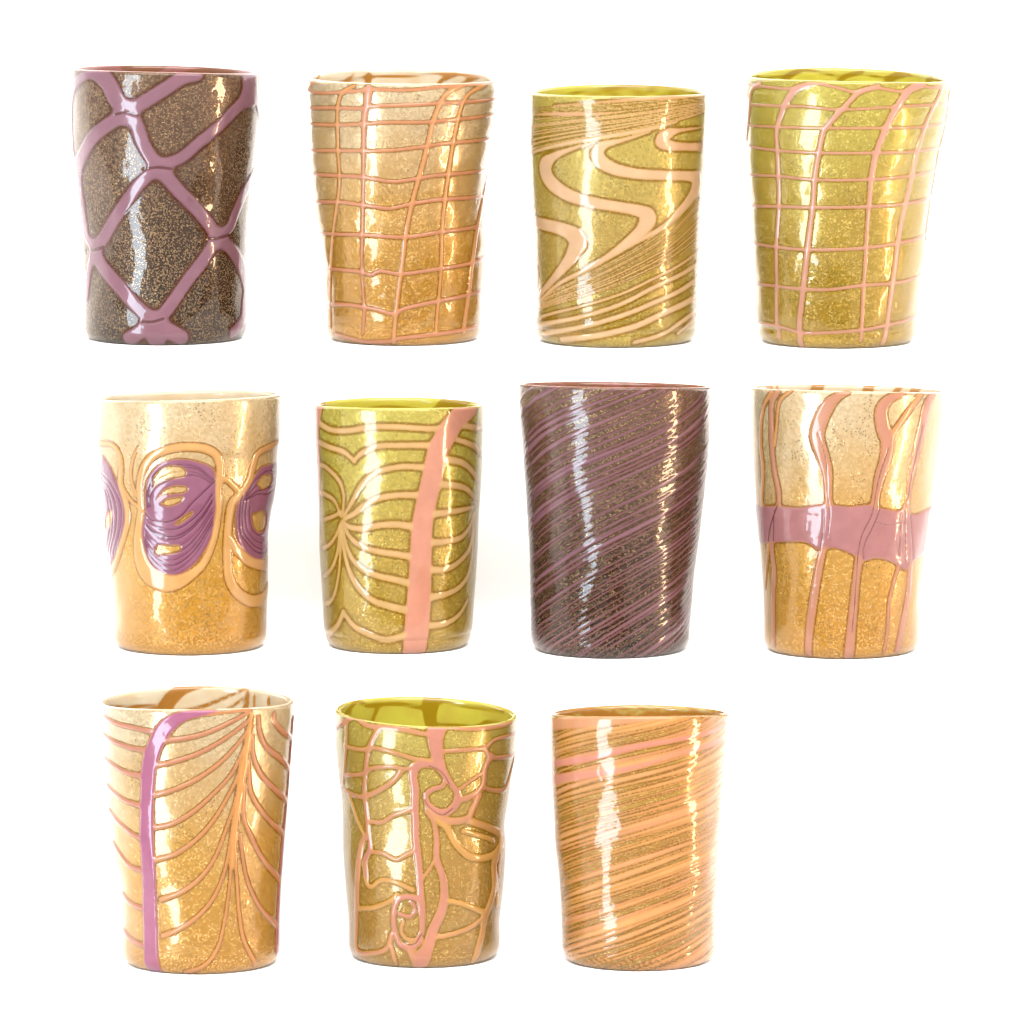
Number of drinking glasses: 11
